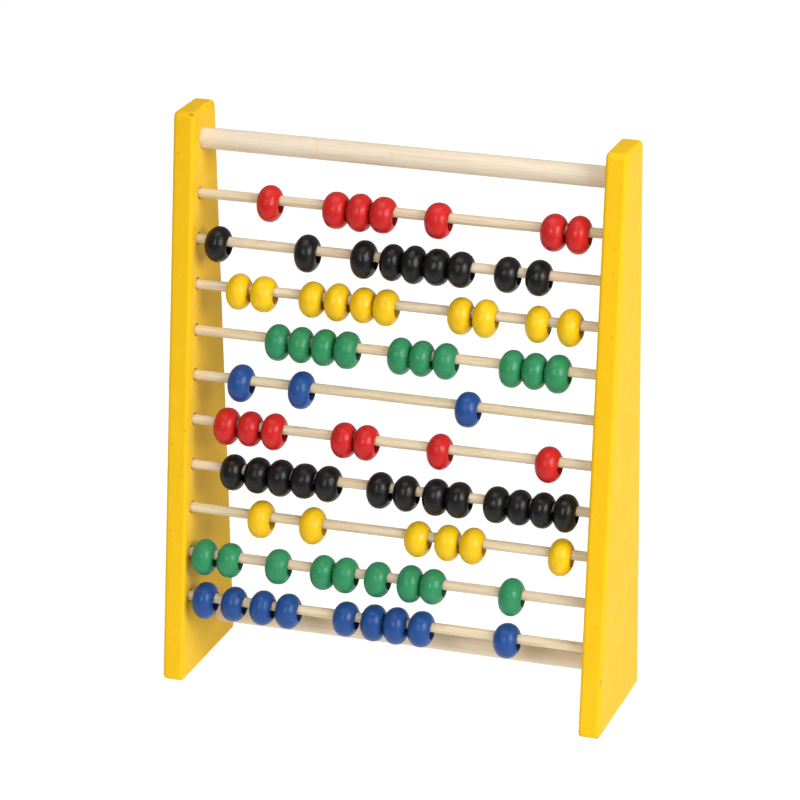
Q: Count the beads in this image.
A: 83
